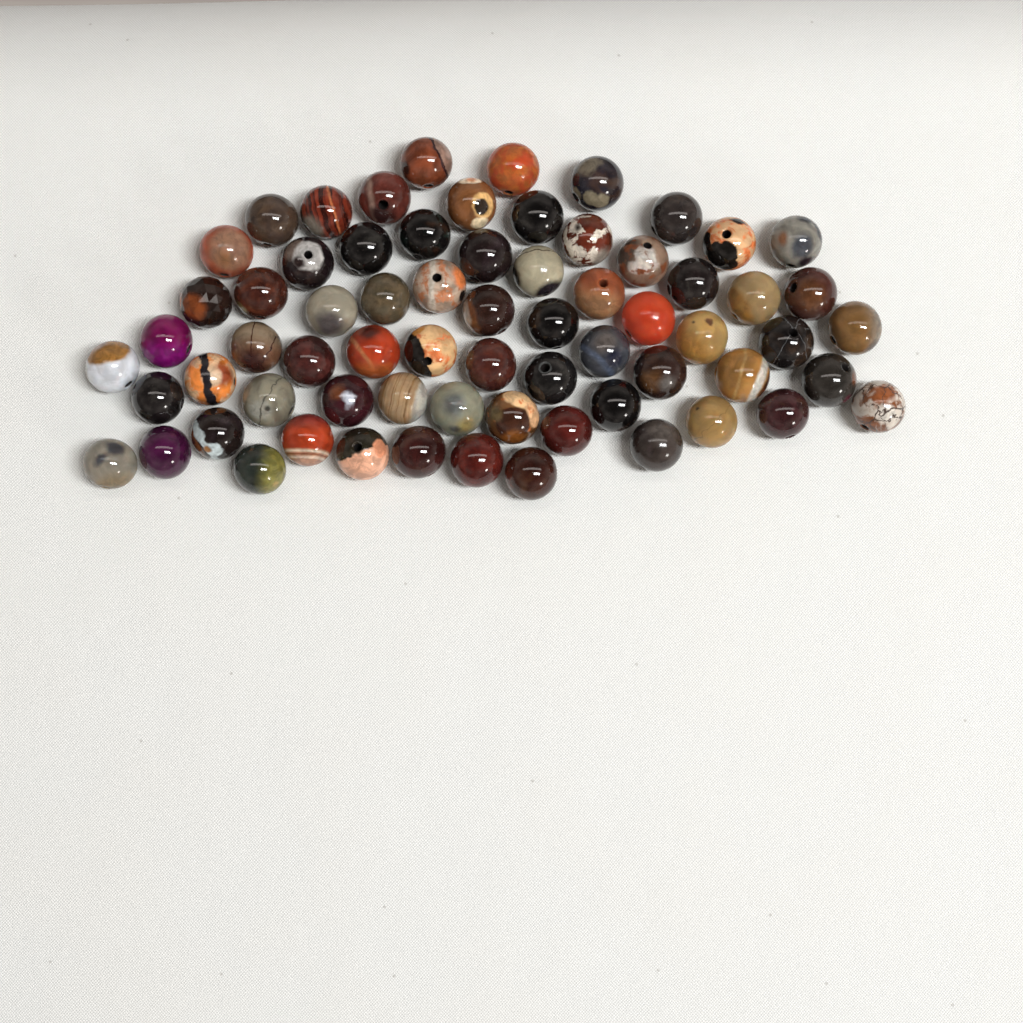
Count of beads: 68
